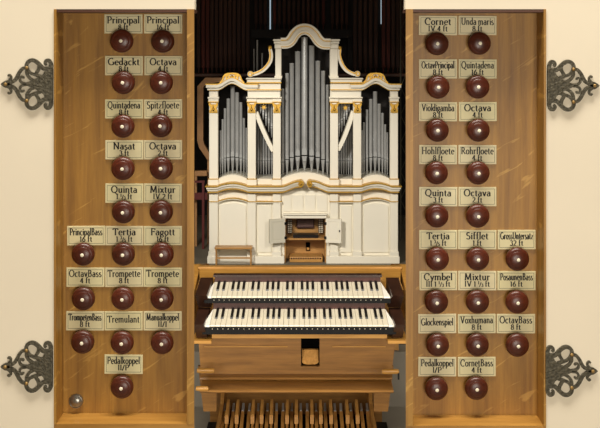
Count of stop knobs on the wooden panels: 41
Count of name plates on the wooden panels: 41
